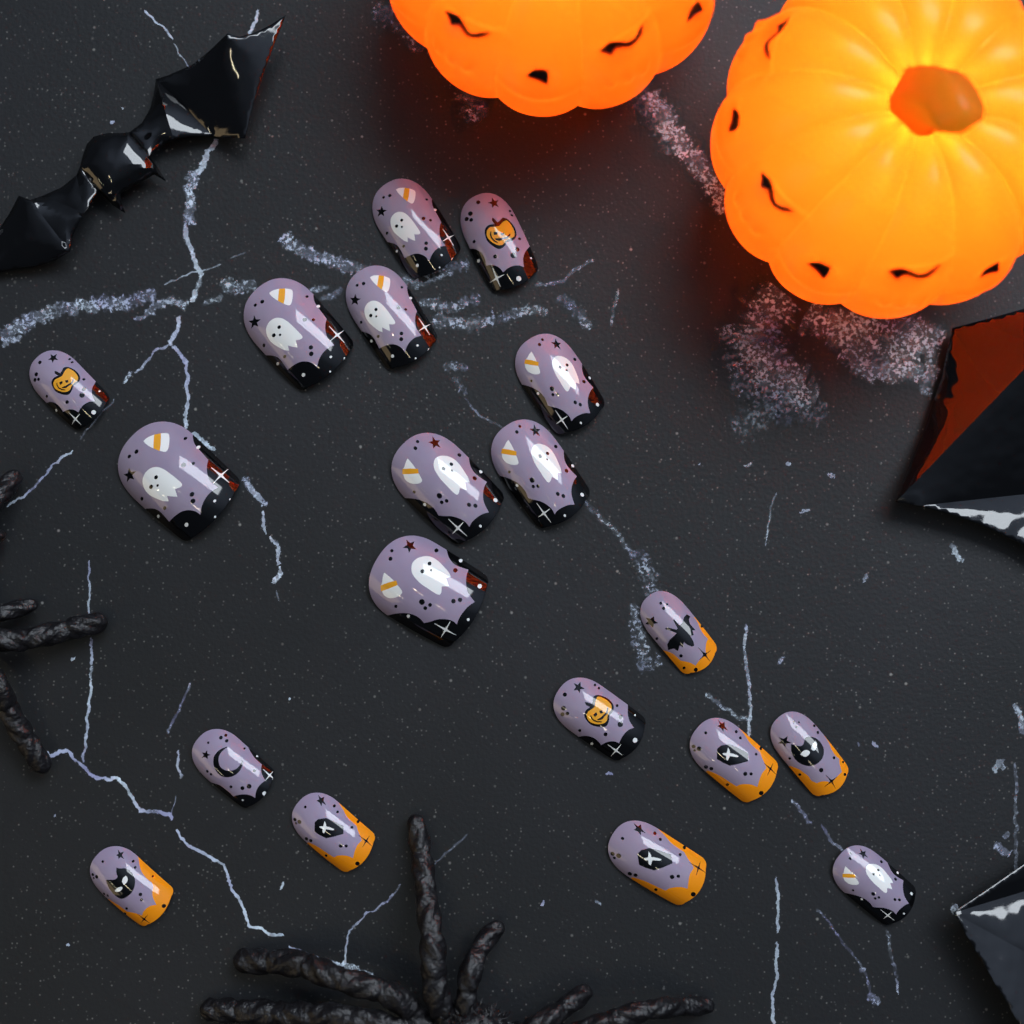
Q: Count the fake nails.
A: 19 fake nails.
